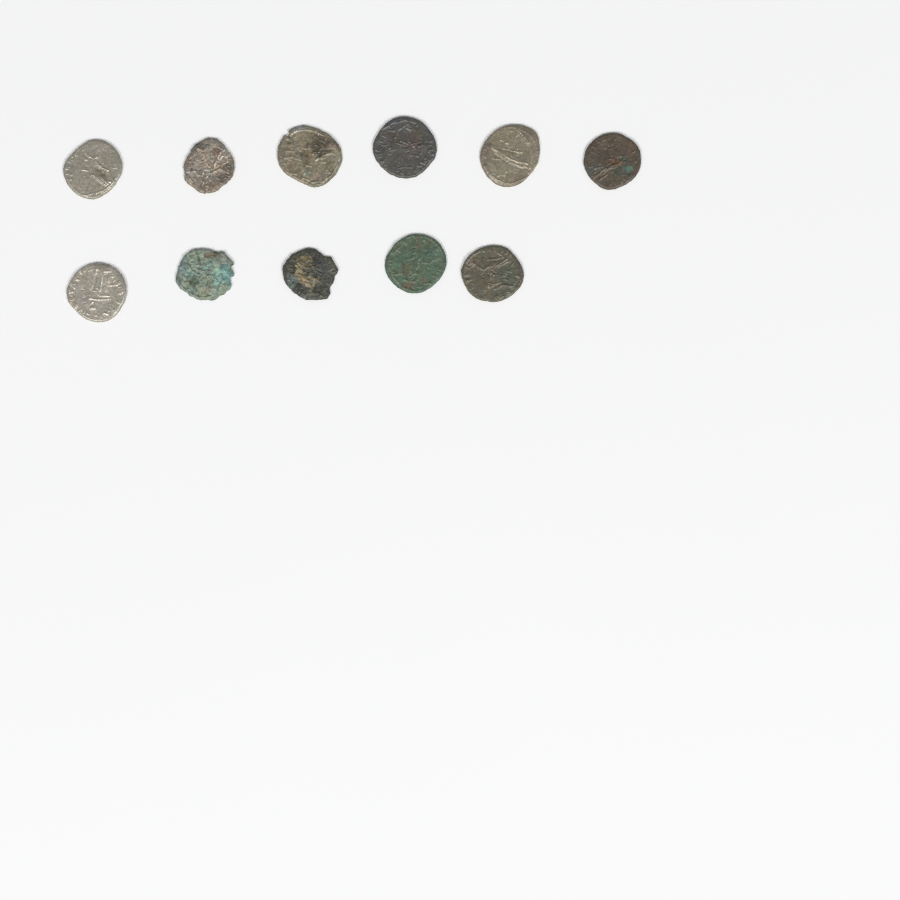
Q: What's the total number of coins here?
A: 11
